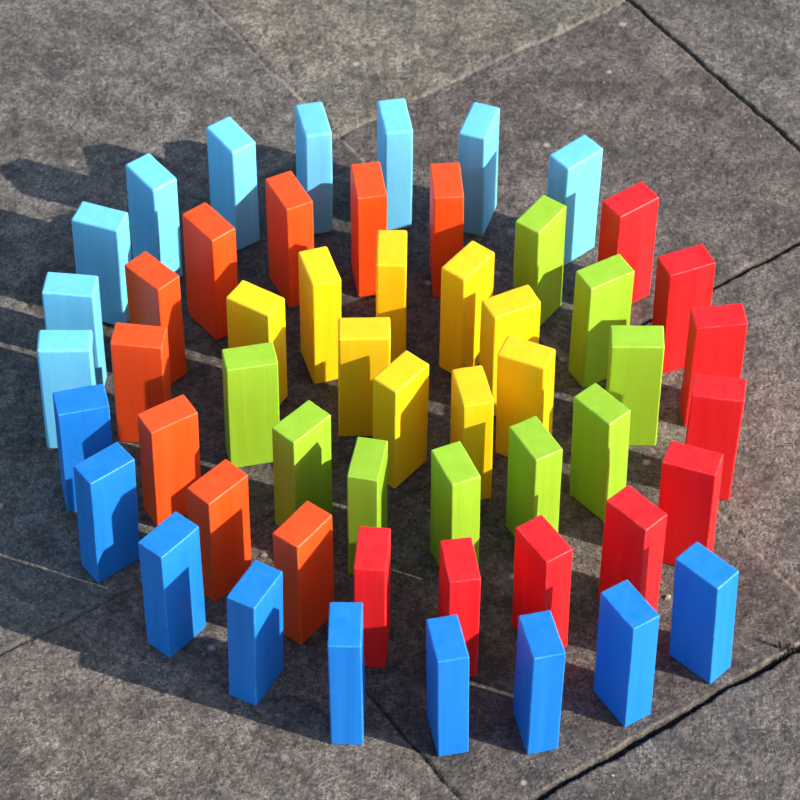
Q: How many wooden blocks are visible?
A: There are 54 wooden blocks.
